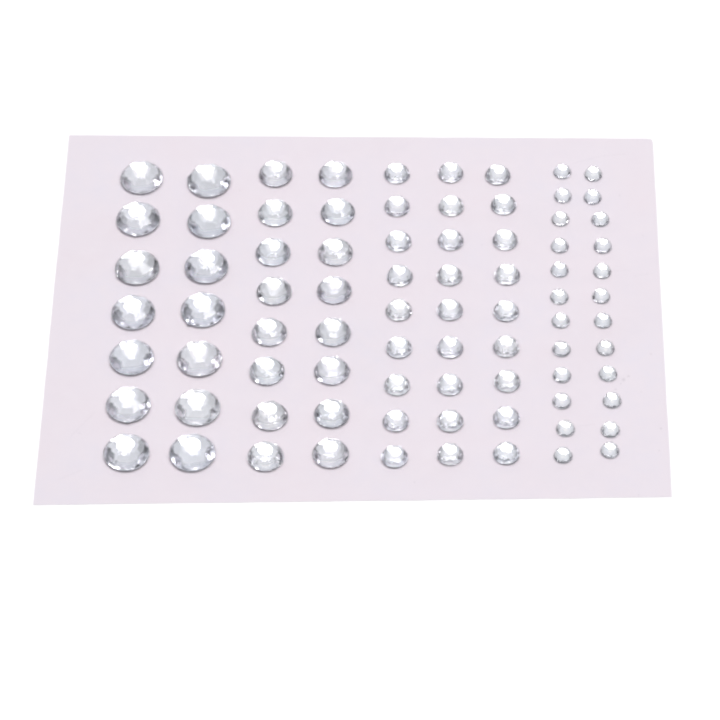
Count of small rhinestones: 27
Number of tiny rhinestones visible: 24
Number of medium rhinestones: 16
